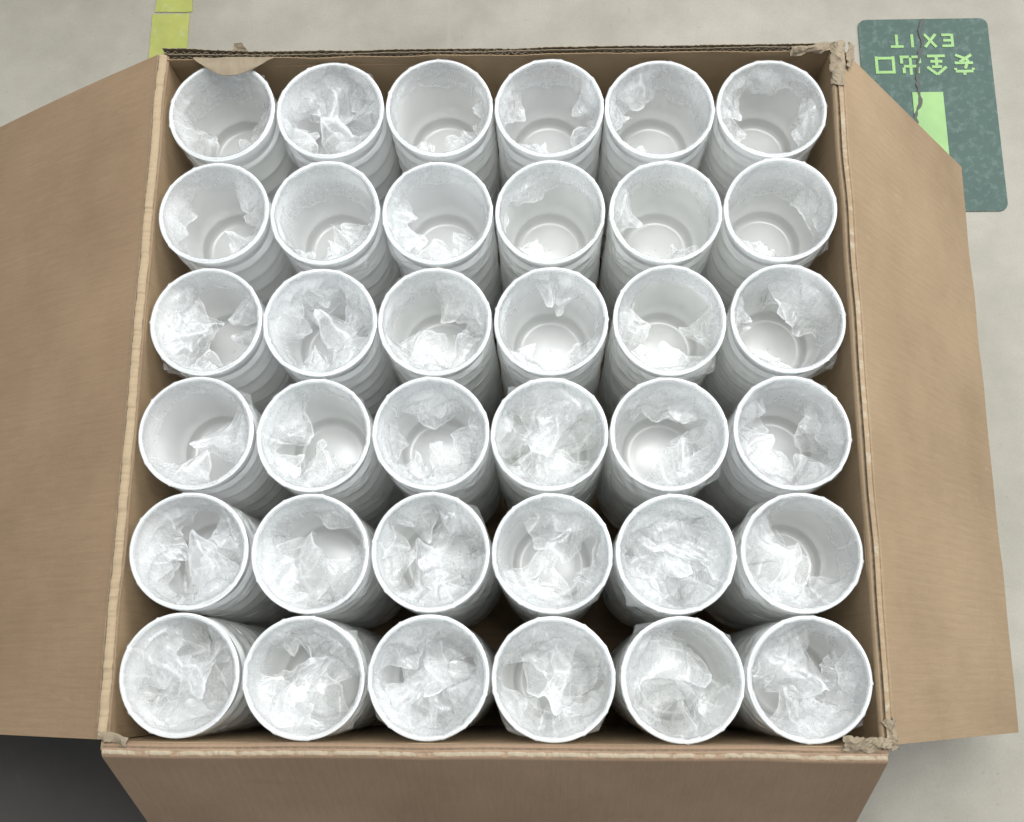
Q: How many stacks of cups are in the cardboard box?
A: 36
